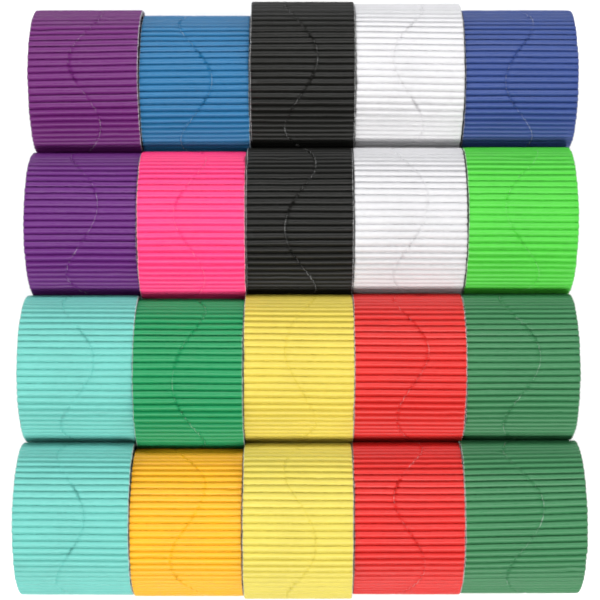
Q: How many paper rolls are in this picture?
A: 20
